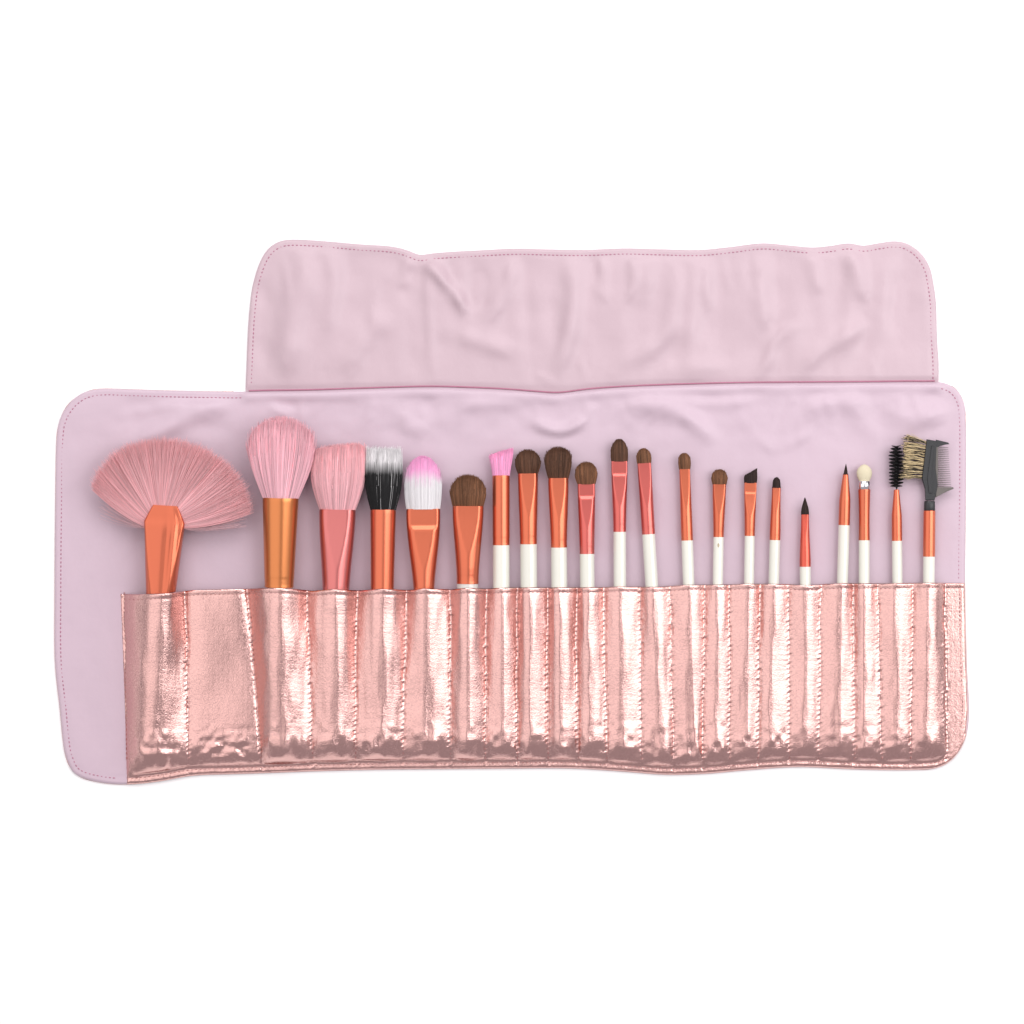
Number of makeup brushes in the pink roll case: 21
